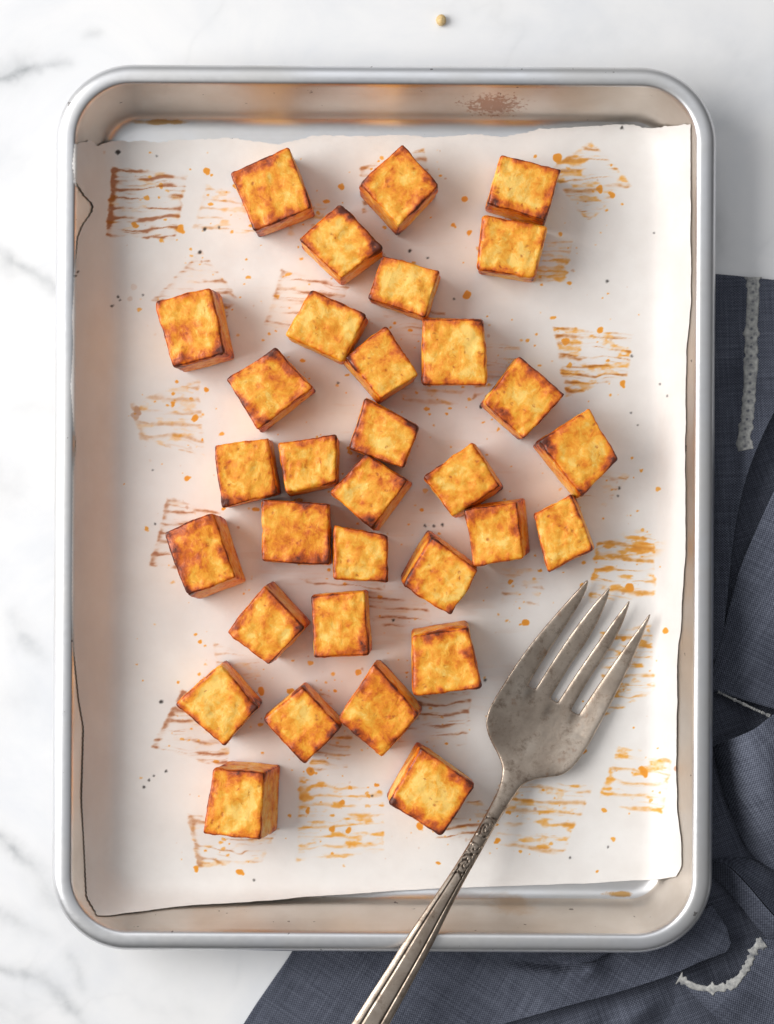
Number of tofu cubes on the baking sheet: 32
